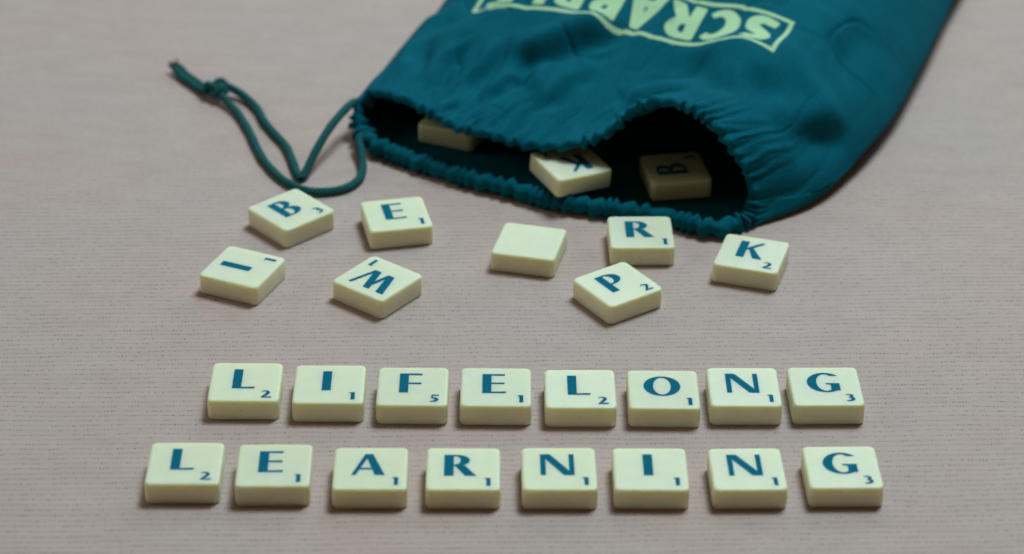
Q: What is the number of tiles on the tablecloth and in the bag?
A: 27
